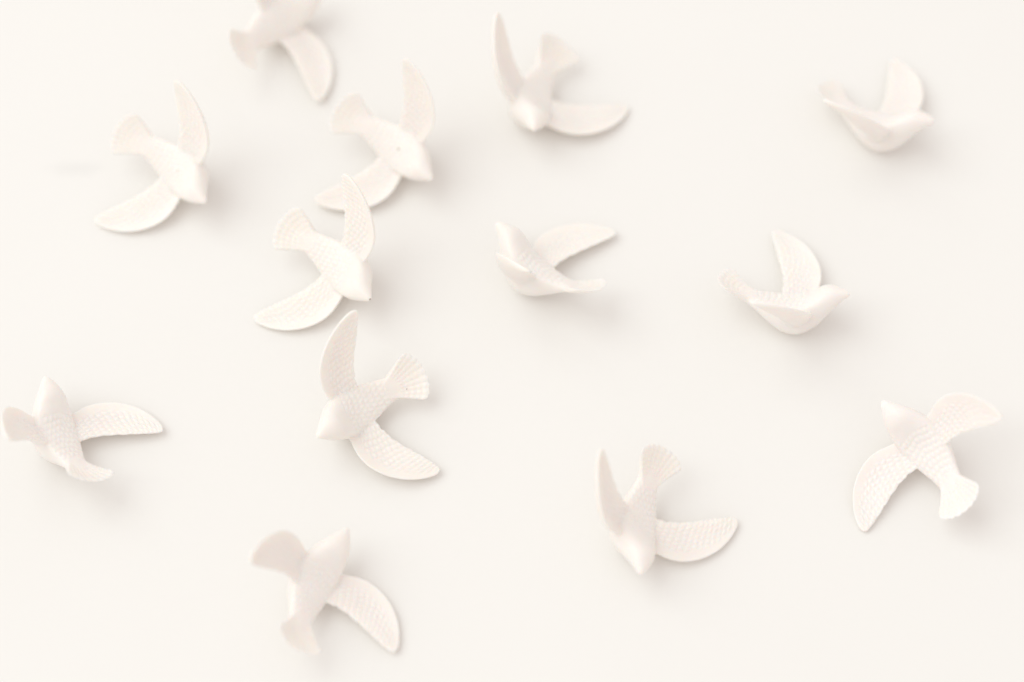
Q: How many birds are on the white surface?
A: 13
